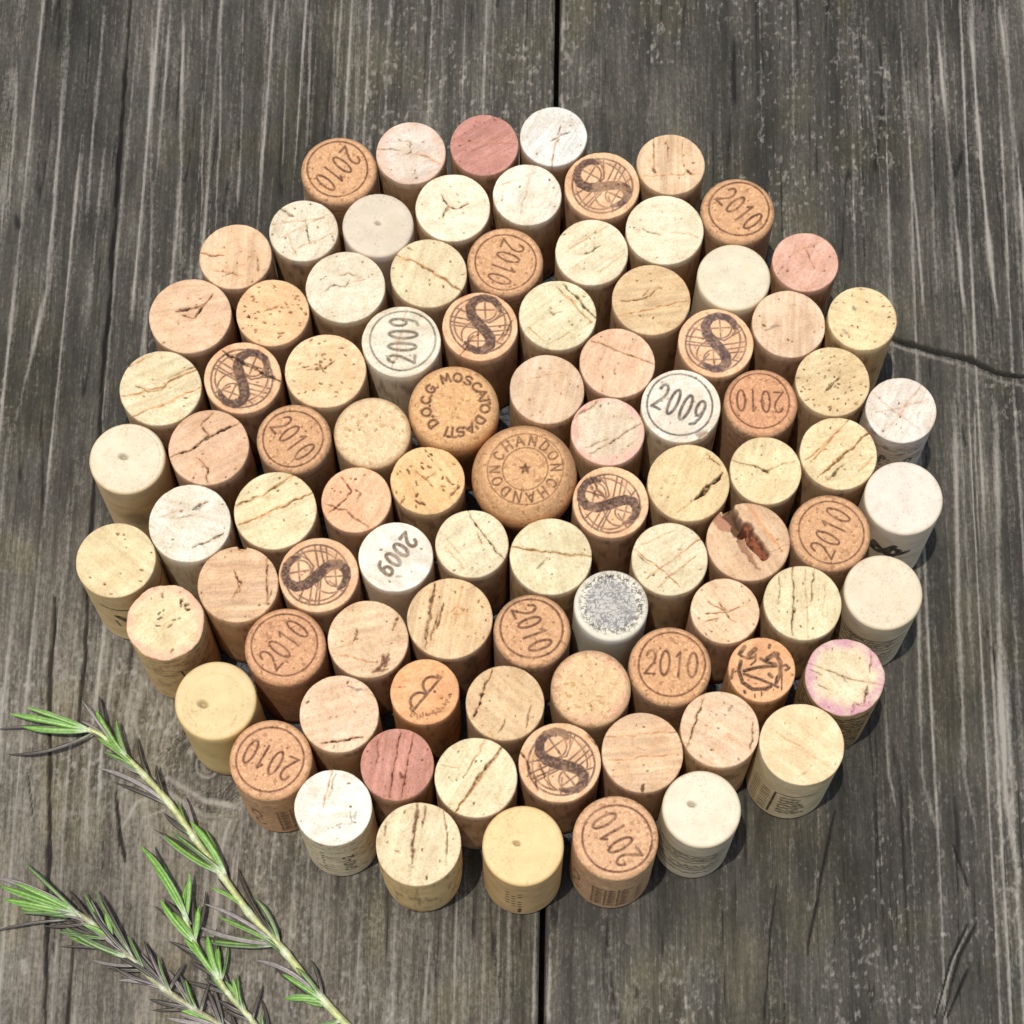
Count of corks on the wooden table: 91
